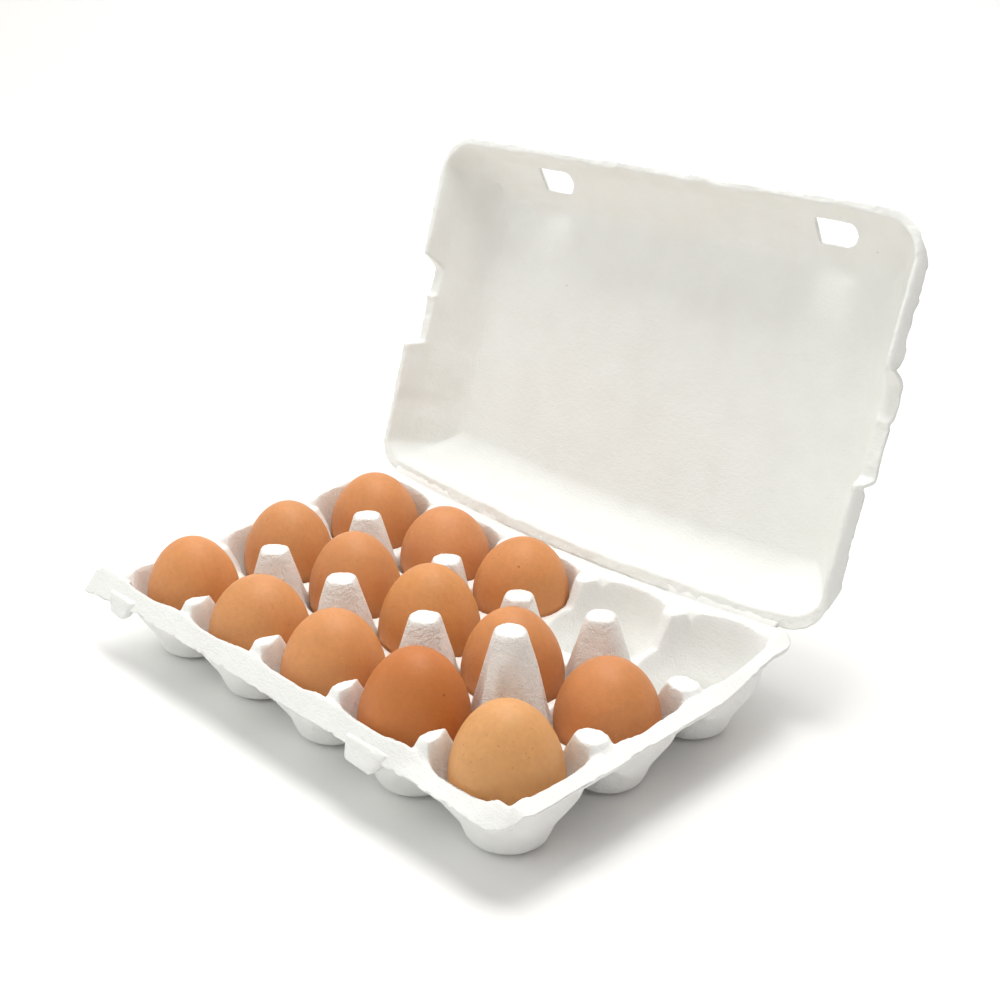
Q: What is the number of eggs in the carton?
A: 13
